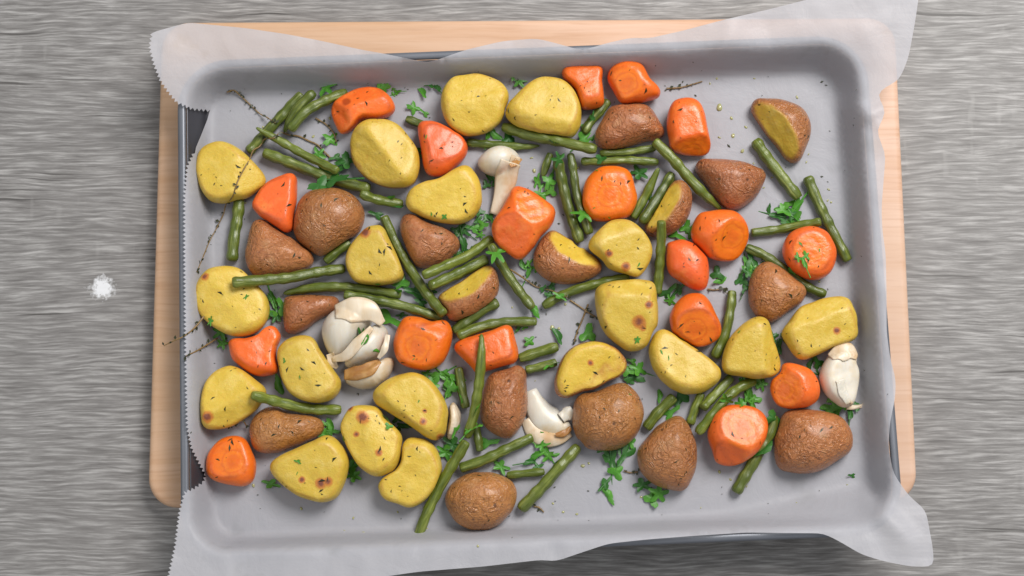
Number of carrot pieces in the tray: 18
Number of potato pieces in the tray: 36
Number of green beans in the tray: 51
